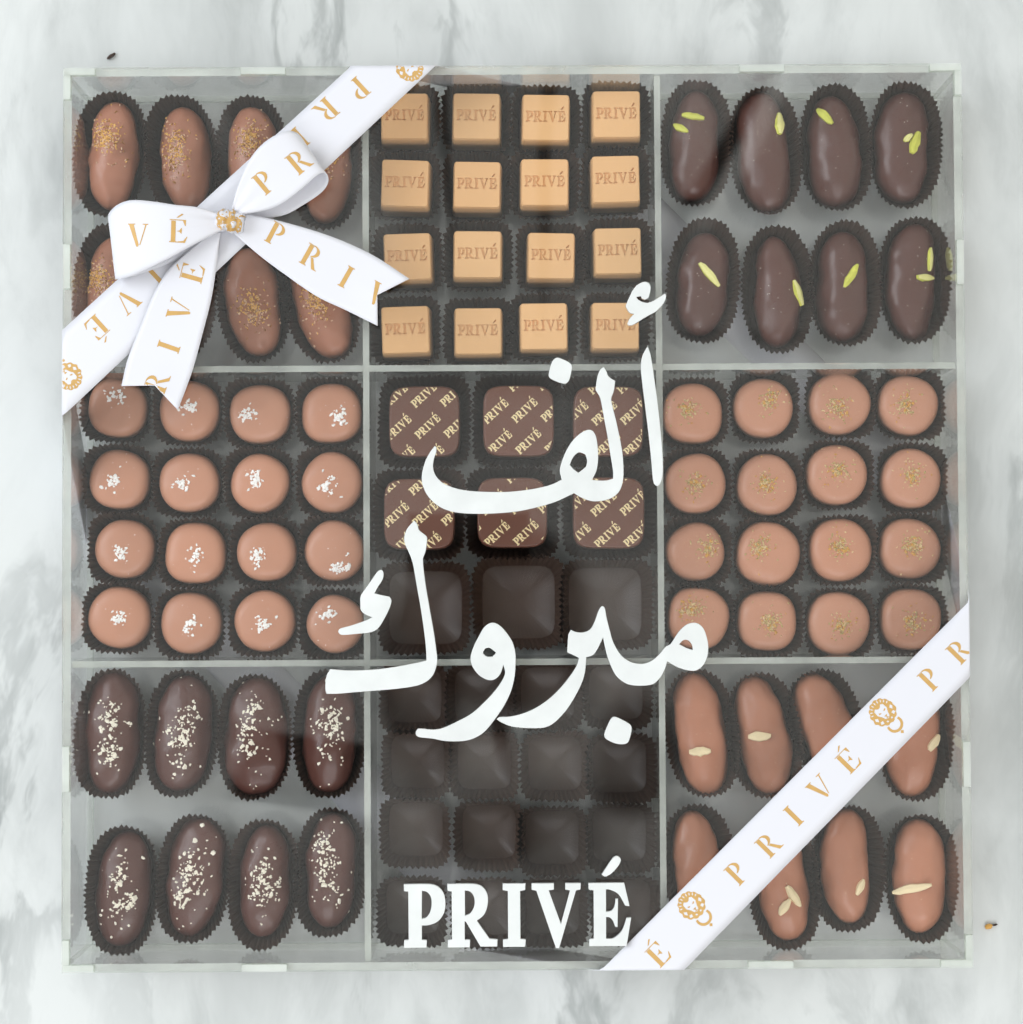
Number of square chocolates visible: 22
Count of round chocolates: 32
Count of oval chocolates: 31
